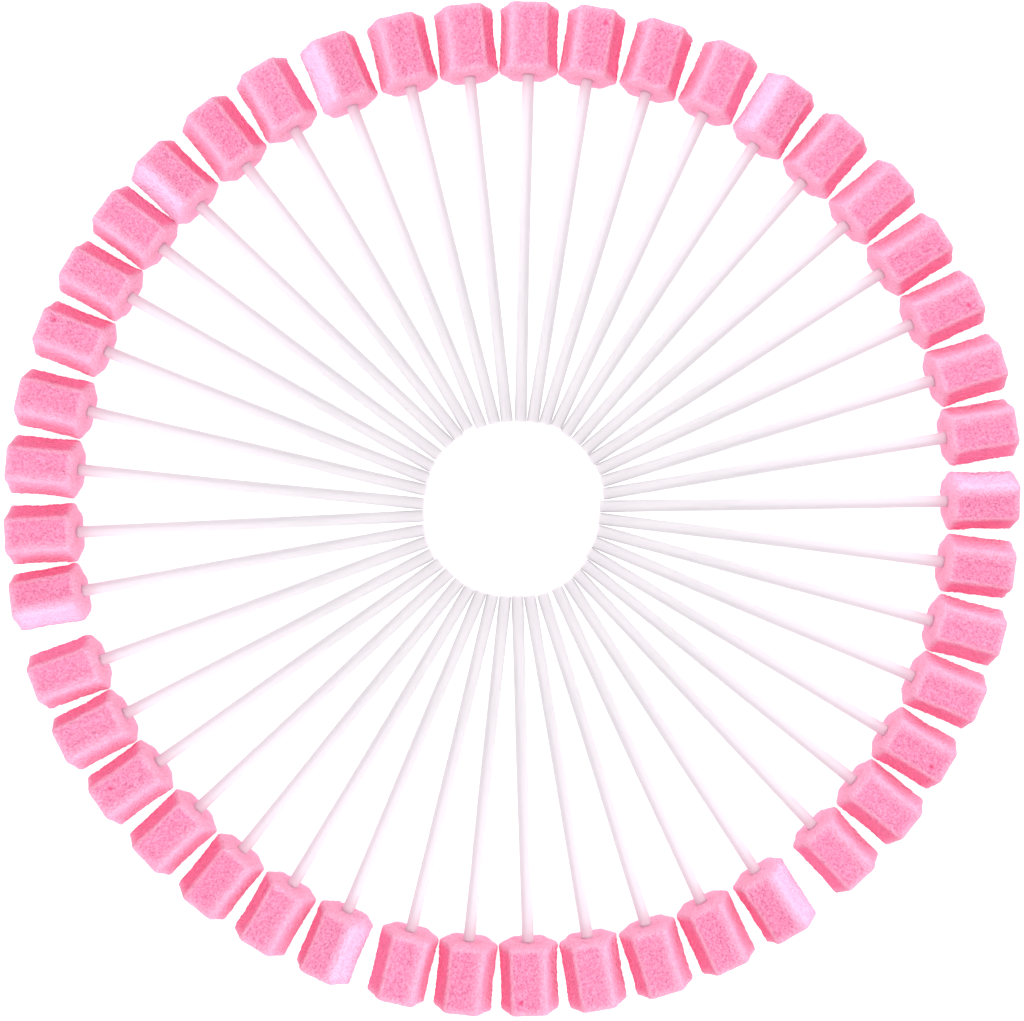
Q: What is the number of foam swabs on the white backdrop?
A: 45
